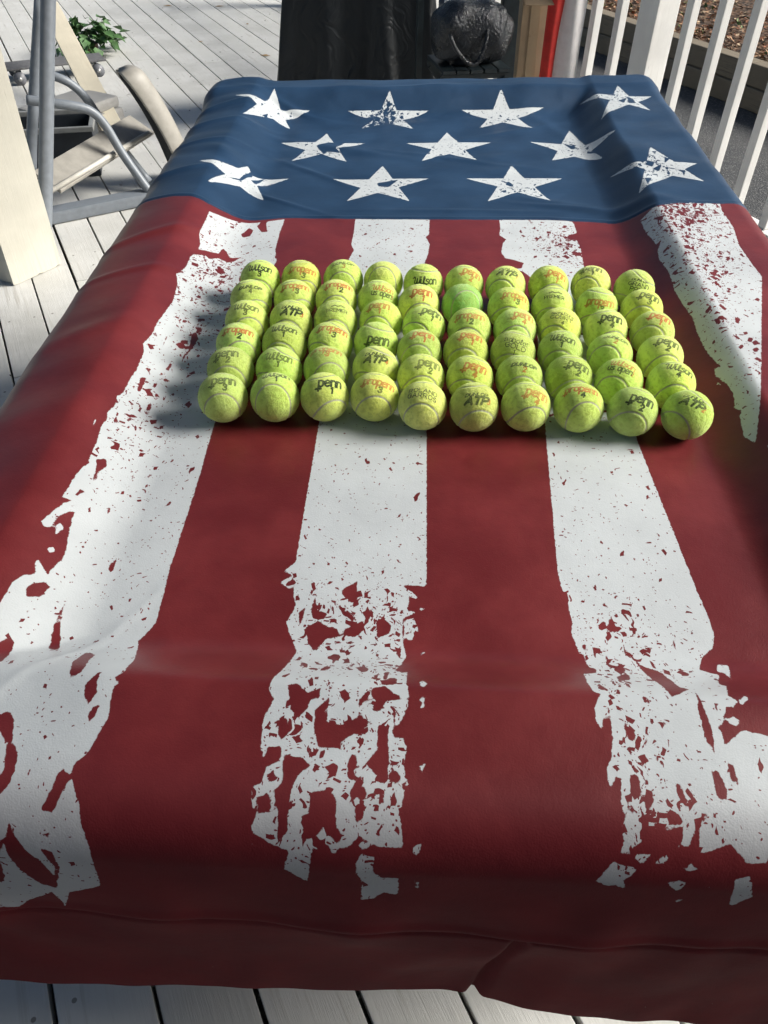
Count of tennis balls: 60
